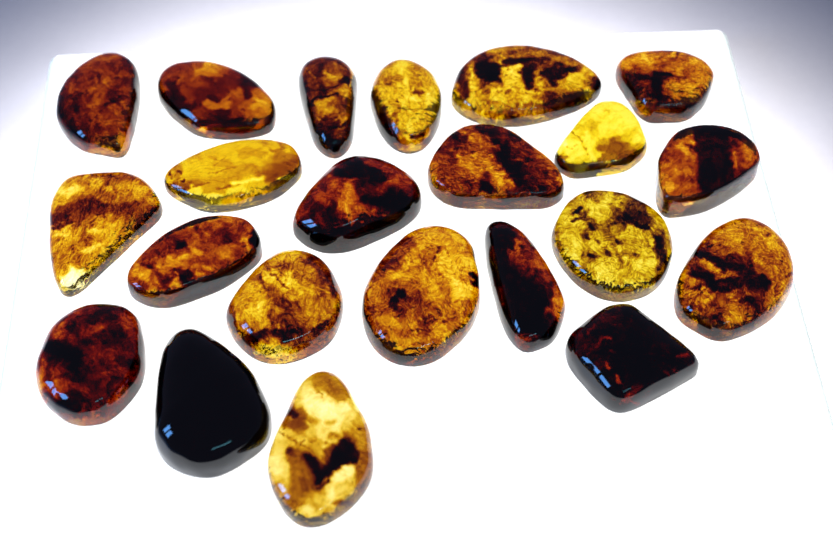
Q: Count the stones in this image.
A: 22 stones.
